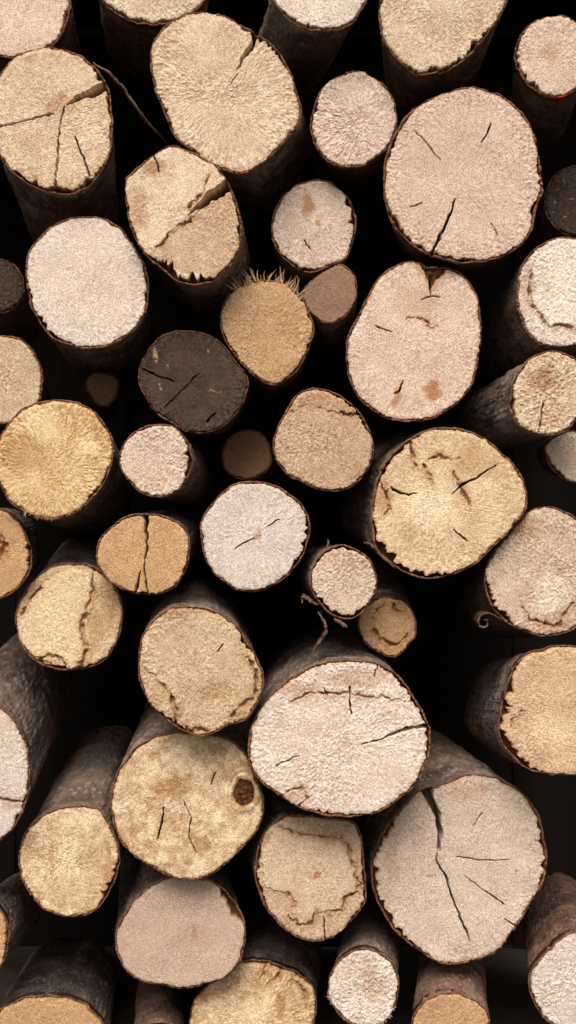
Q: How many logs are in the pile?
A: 51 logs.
